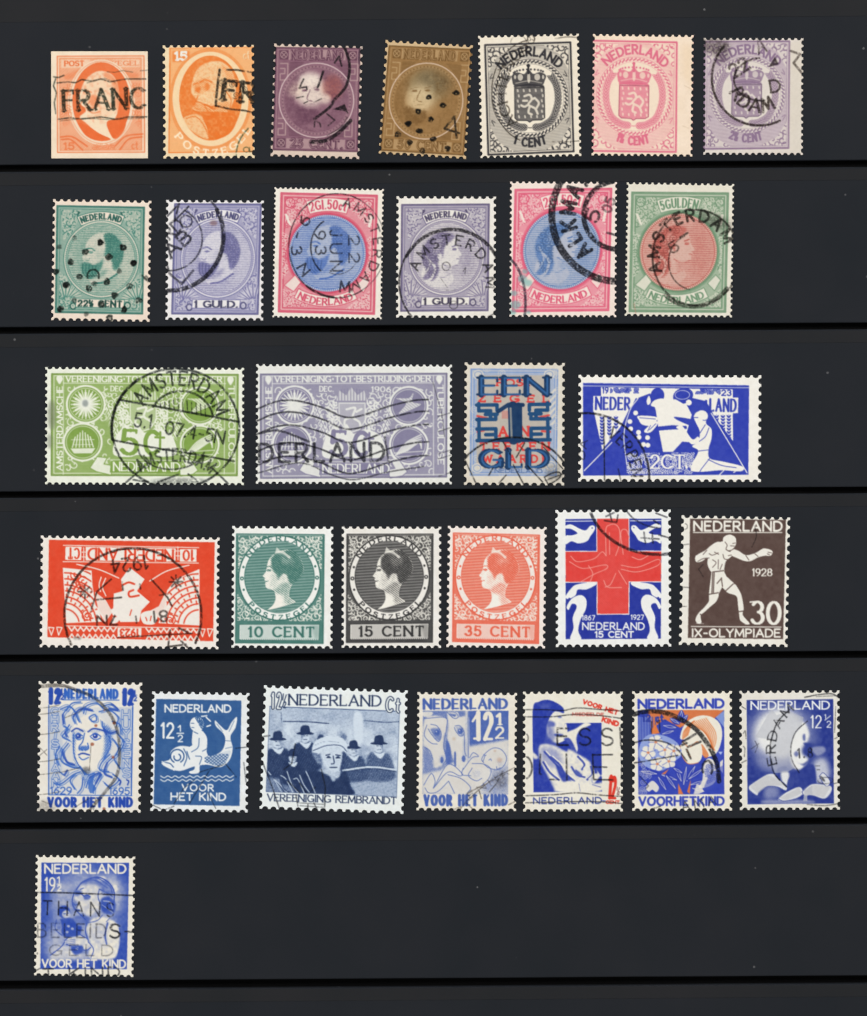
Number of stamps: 31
